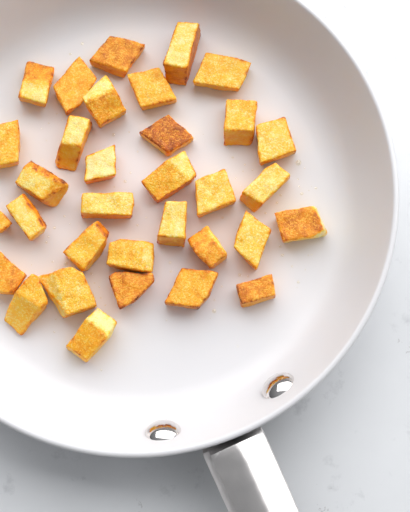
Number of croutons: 33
